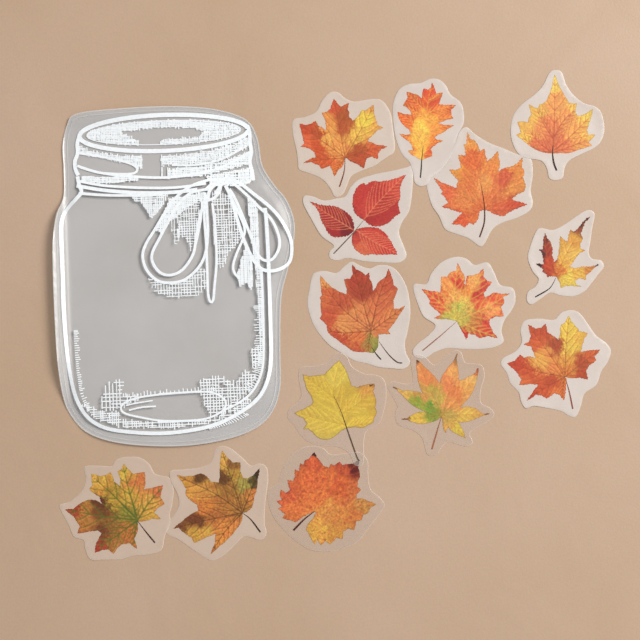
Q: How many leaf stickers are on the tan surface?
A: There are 14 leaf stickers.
